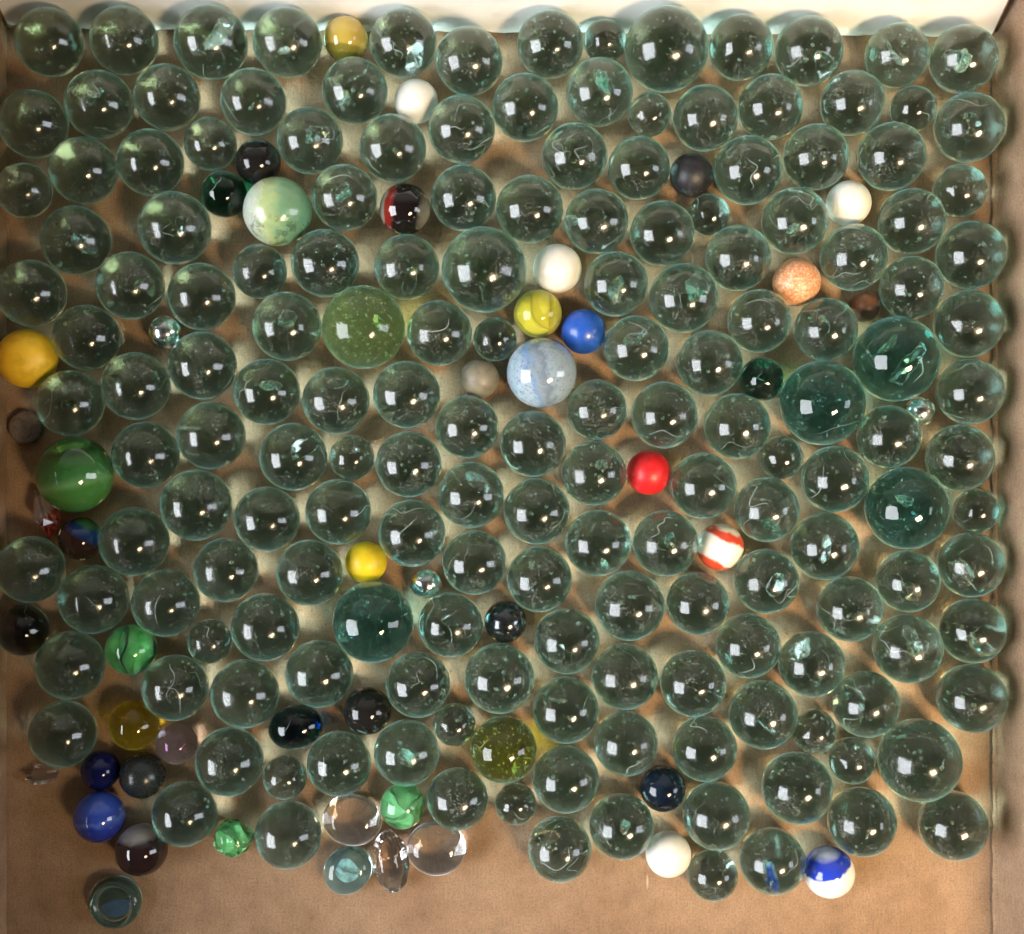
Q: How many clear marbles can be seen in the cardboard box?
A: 163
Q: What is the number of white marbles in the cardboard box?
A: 4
